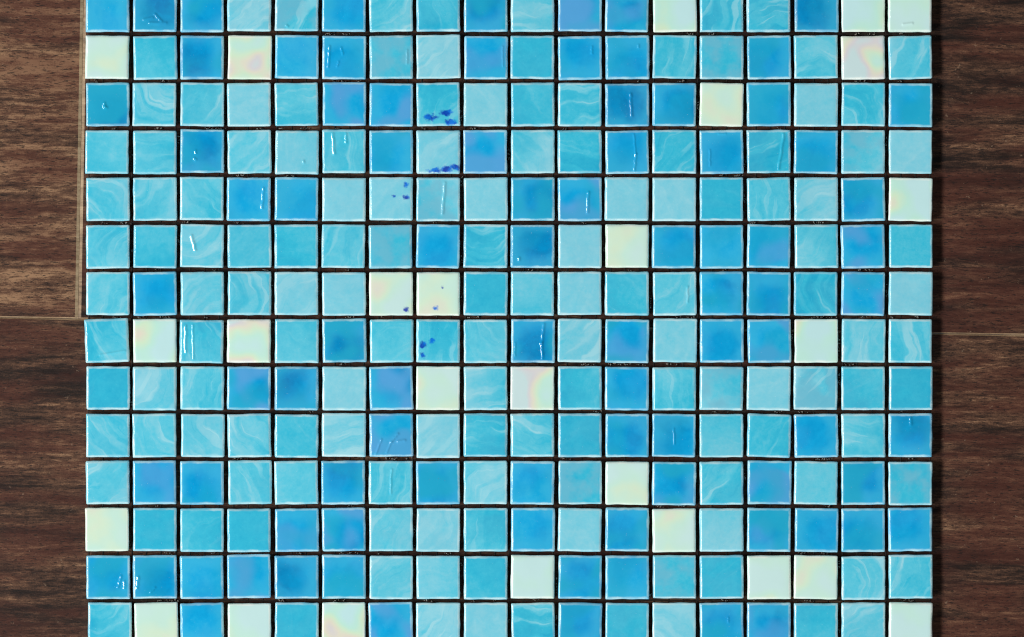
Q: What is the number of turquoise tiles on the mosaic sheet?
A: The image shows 140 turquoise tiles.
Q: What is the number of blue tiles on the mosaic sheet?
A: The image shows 86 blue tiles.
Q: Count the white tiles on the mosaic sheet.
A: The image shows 26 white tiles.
